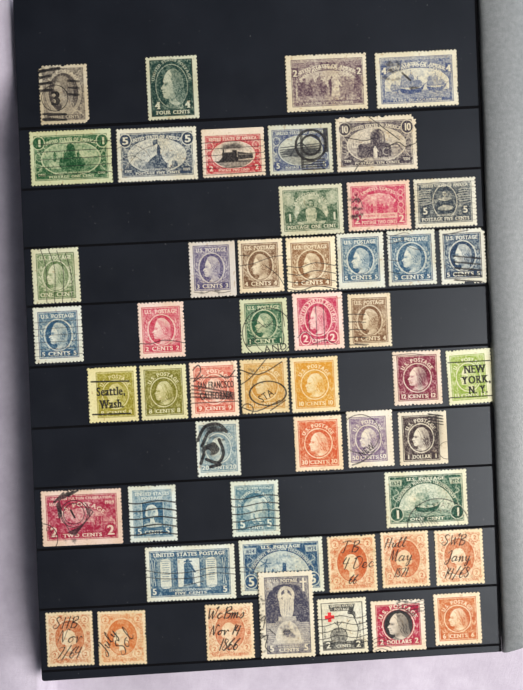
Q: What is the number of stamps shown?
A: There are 51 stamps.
